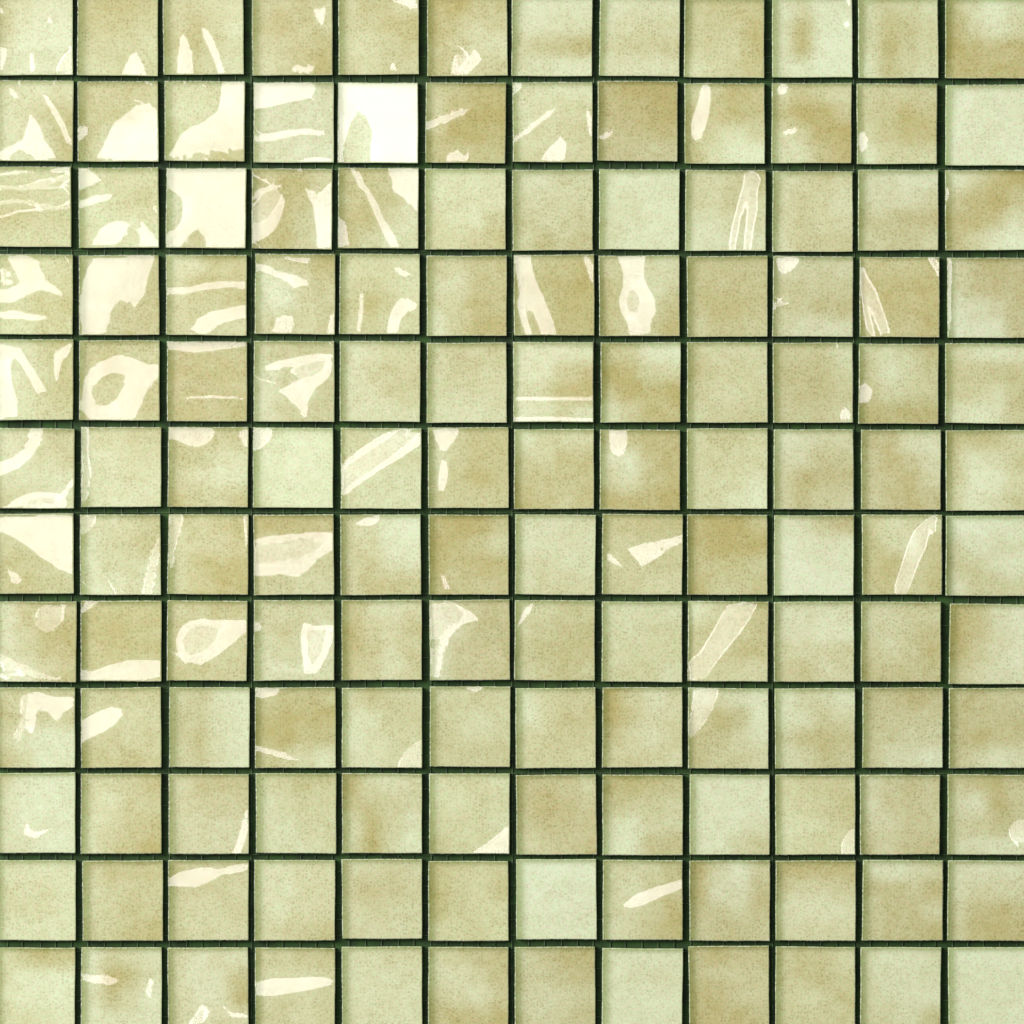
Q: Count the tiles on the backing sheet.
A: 144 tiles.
